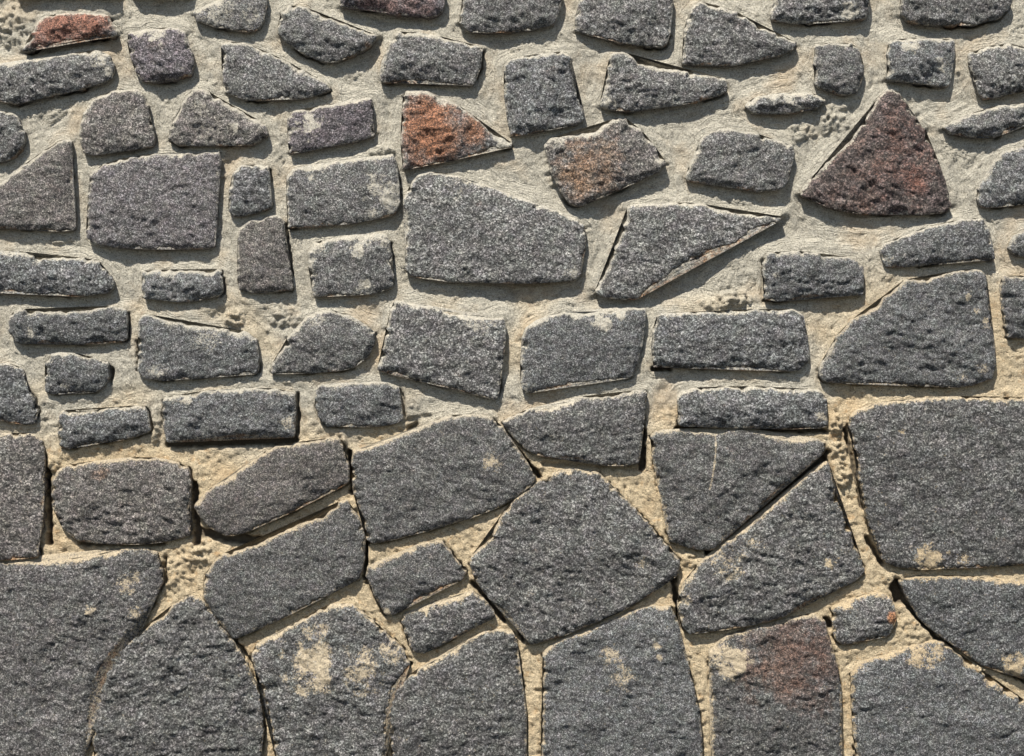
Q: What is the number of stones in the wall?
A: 77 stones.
